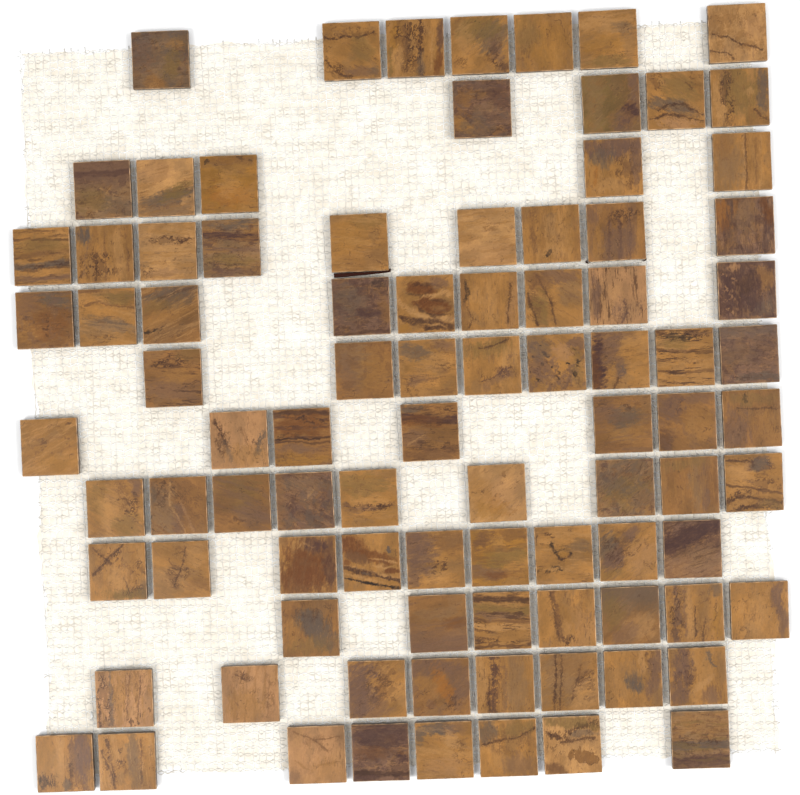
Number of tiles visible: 90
